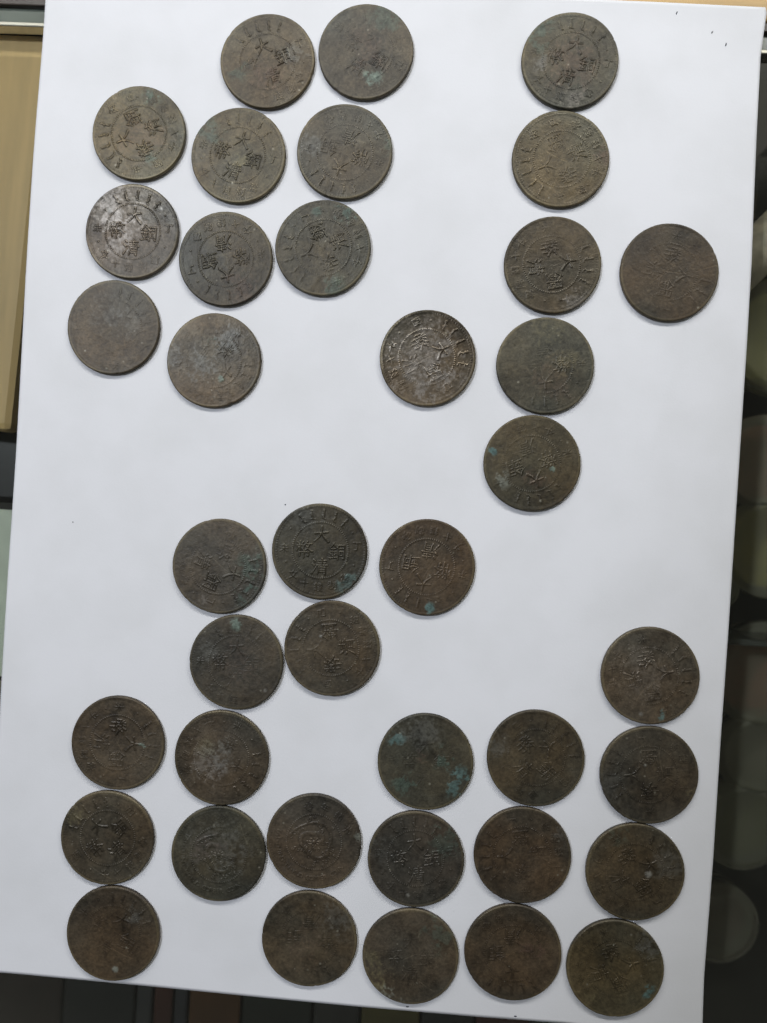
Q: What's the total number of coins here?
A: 39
